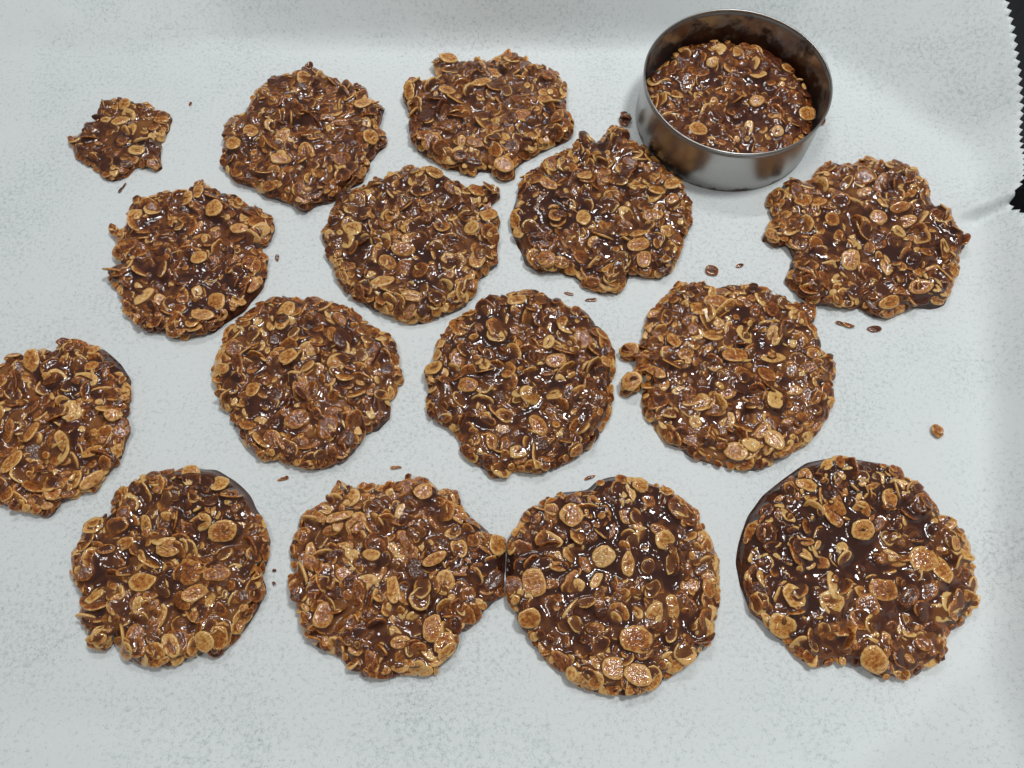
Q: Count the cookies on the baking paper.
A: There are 16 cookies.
